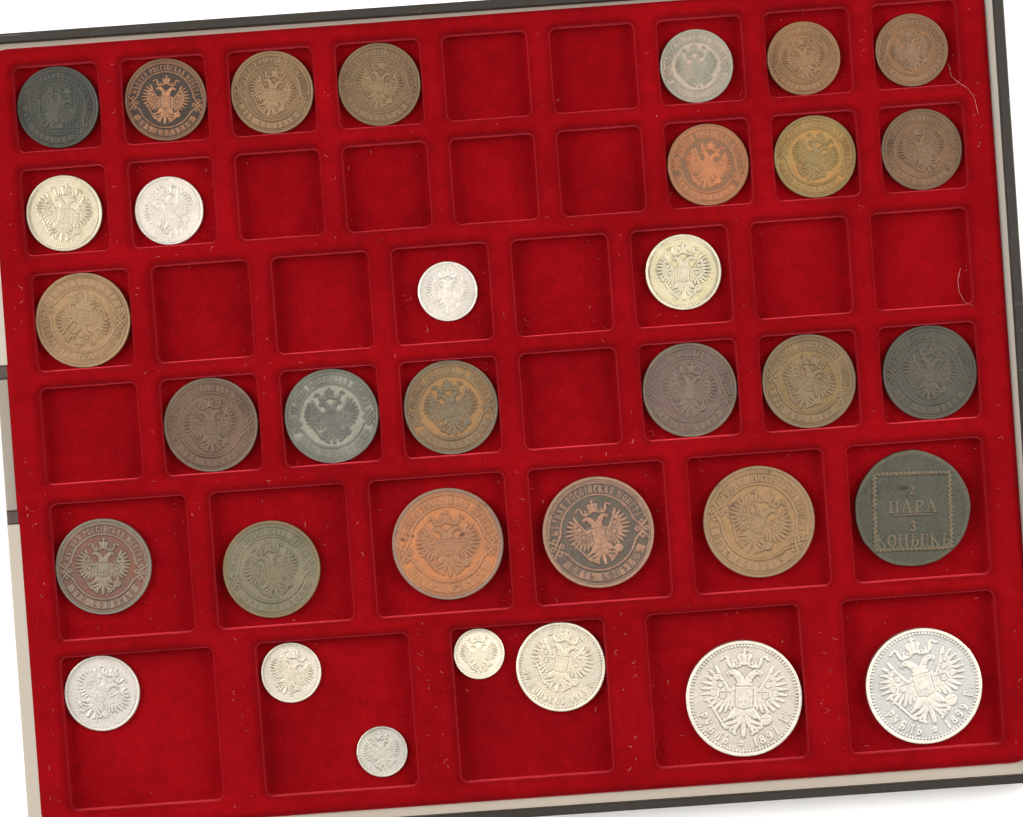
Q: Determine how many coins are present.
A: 34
